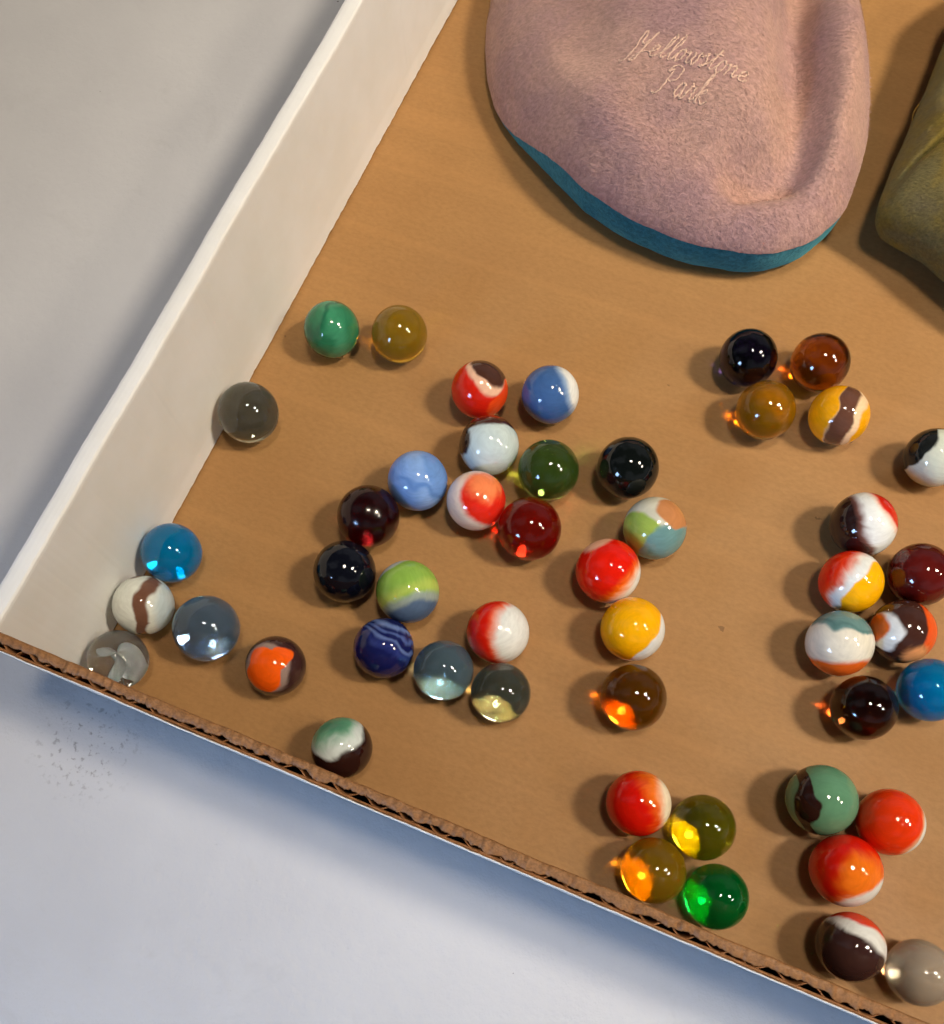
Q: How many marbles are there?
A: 49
